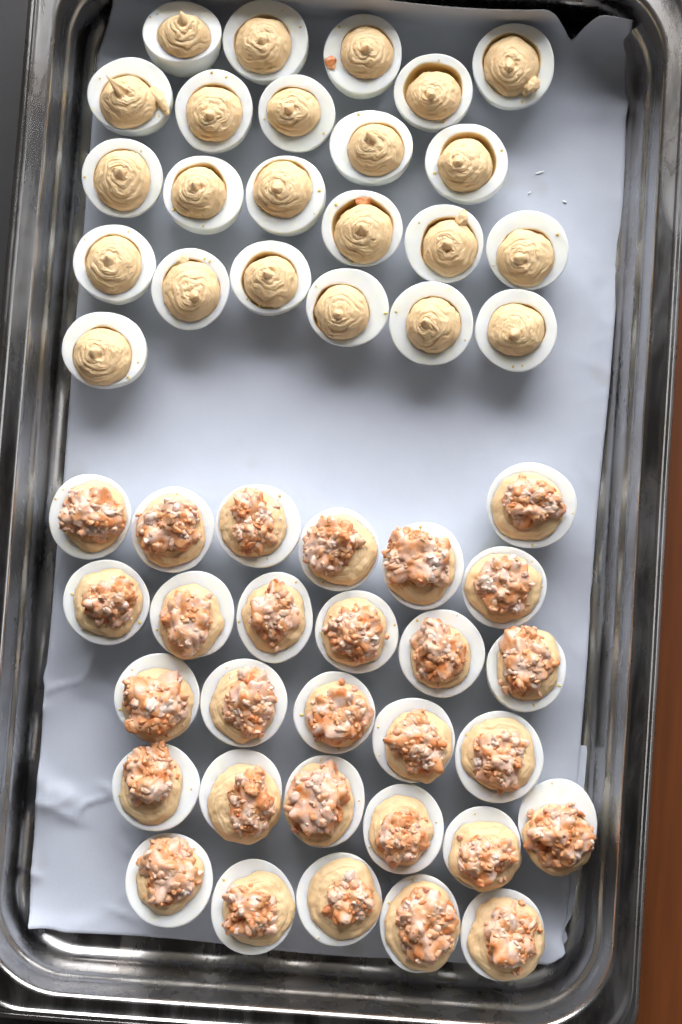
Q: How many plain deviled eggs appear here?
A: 23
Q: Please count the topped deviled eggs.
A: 29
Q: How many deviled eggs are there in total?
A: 52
